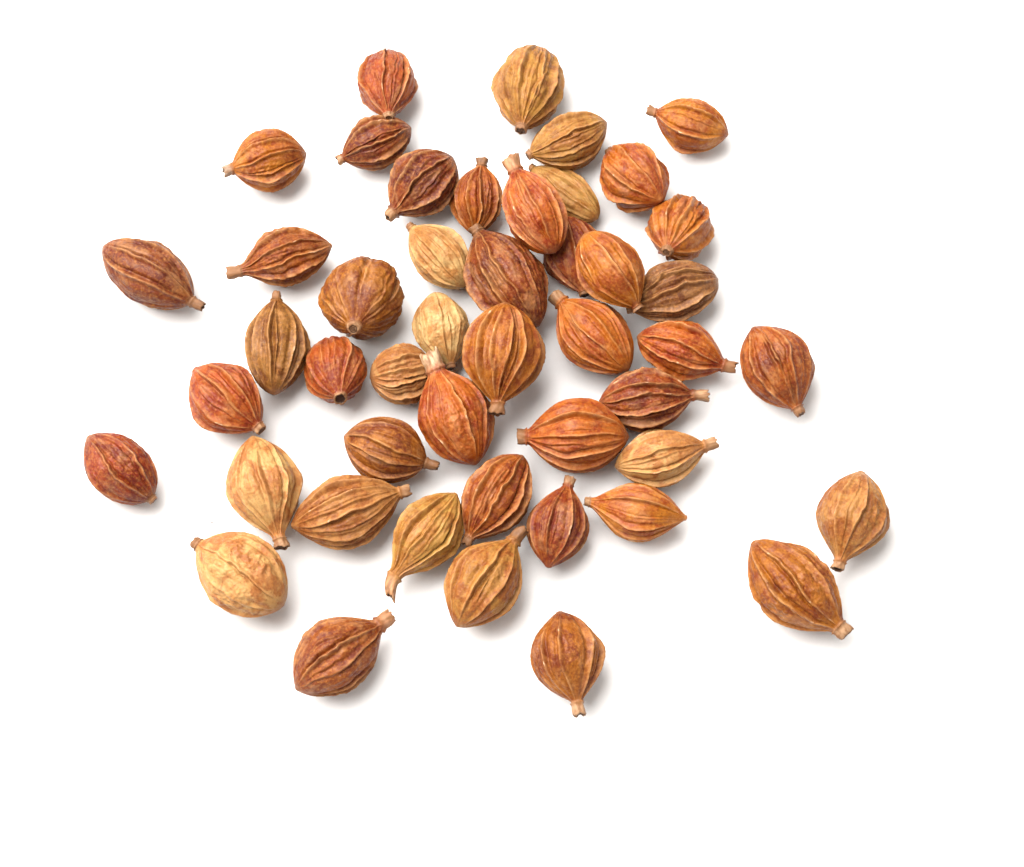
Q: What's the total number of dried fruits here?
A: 47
